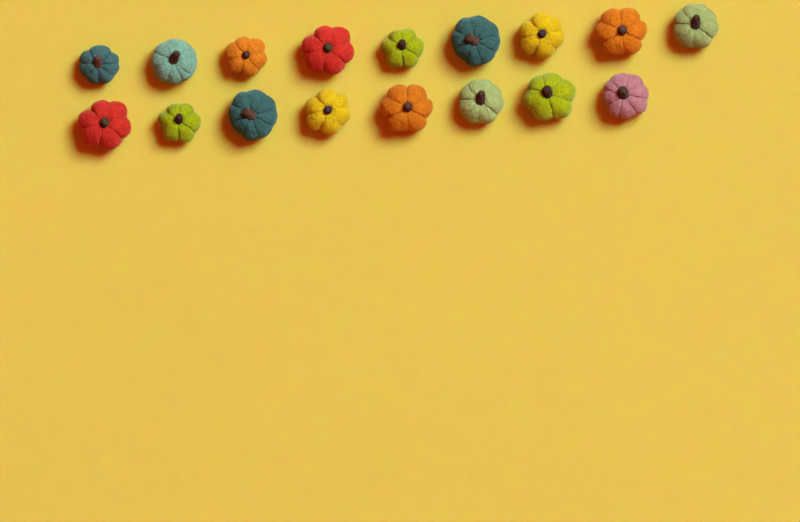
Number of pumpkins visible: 17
